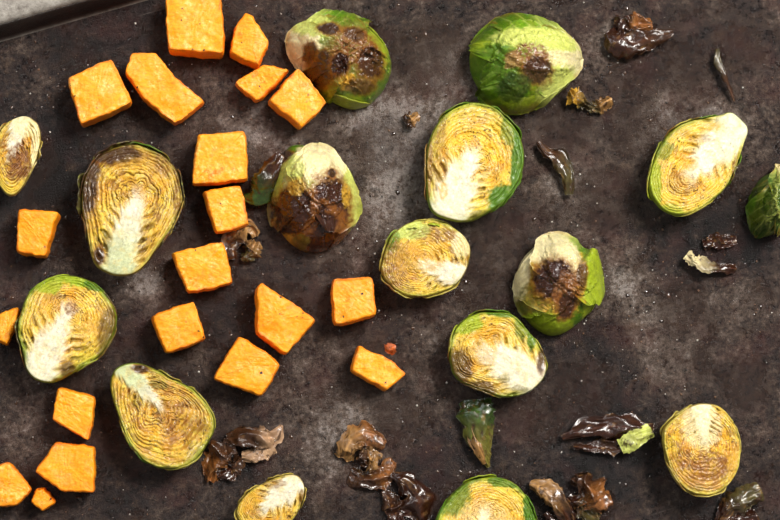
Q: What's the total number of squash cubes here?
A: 20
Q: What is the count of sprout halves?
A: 16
